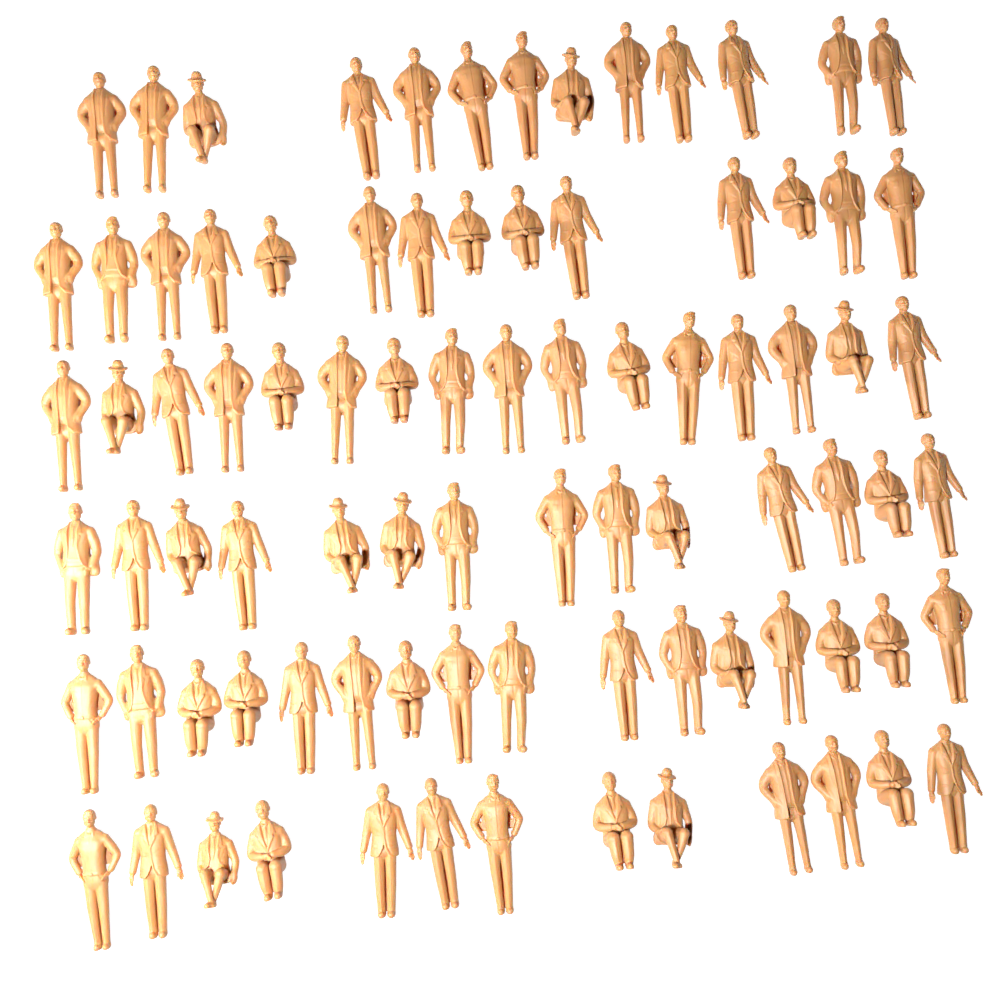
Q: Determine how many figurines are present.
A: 86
